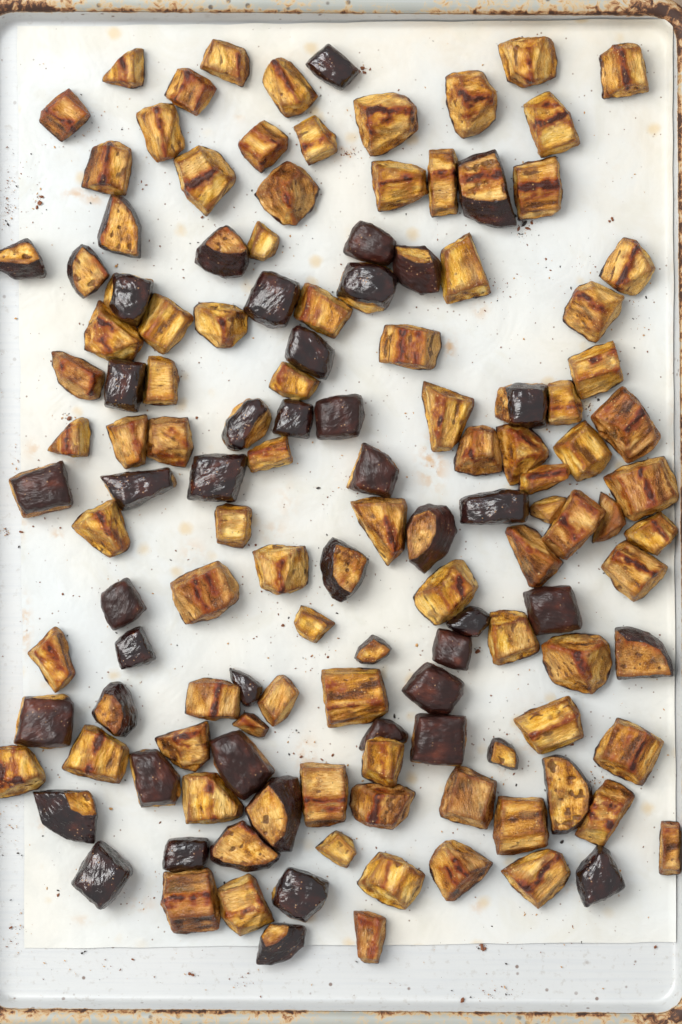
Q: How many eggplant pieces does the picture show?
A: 133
